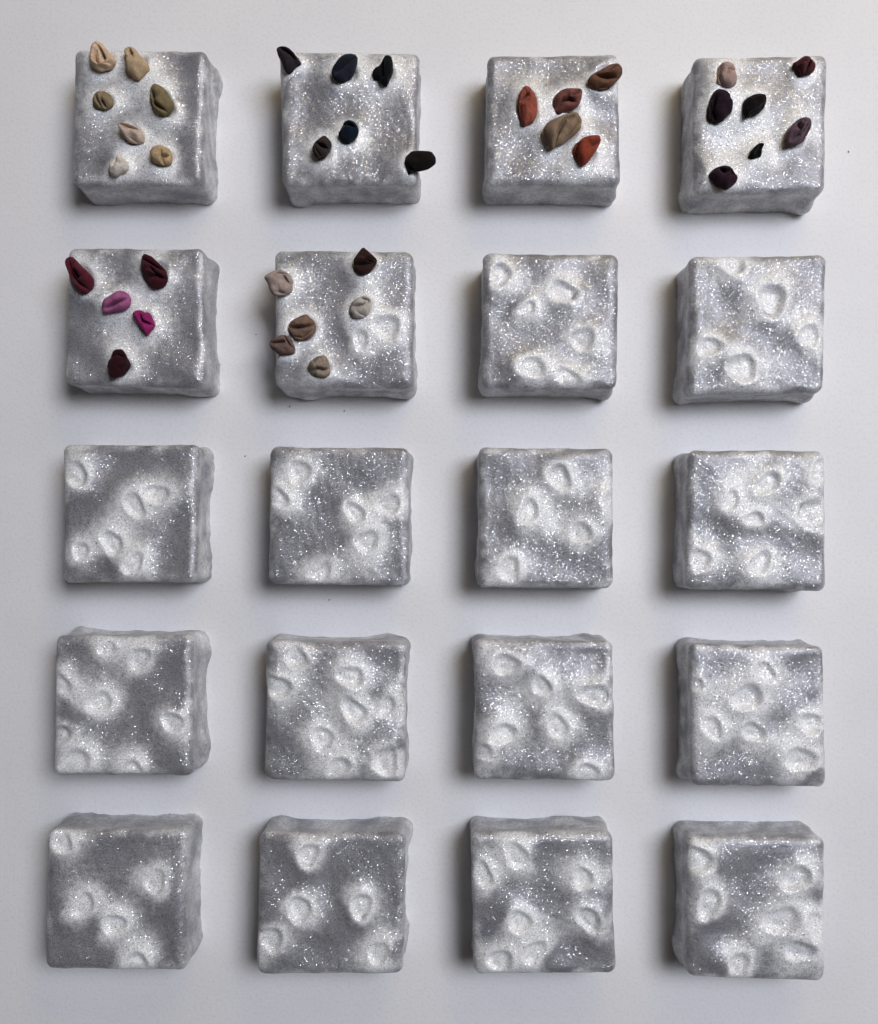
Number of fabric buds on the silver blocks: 36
